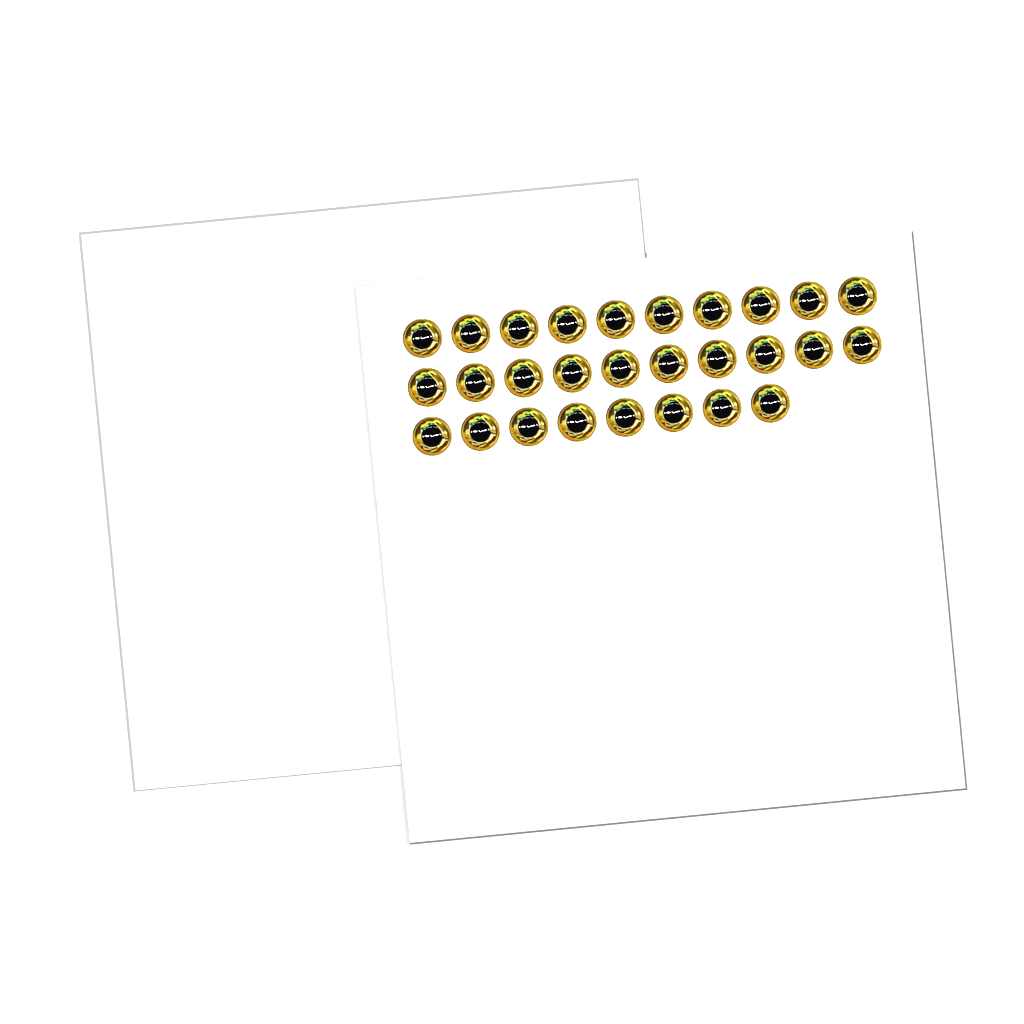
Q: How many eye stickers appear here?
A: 28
